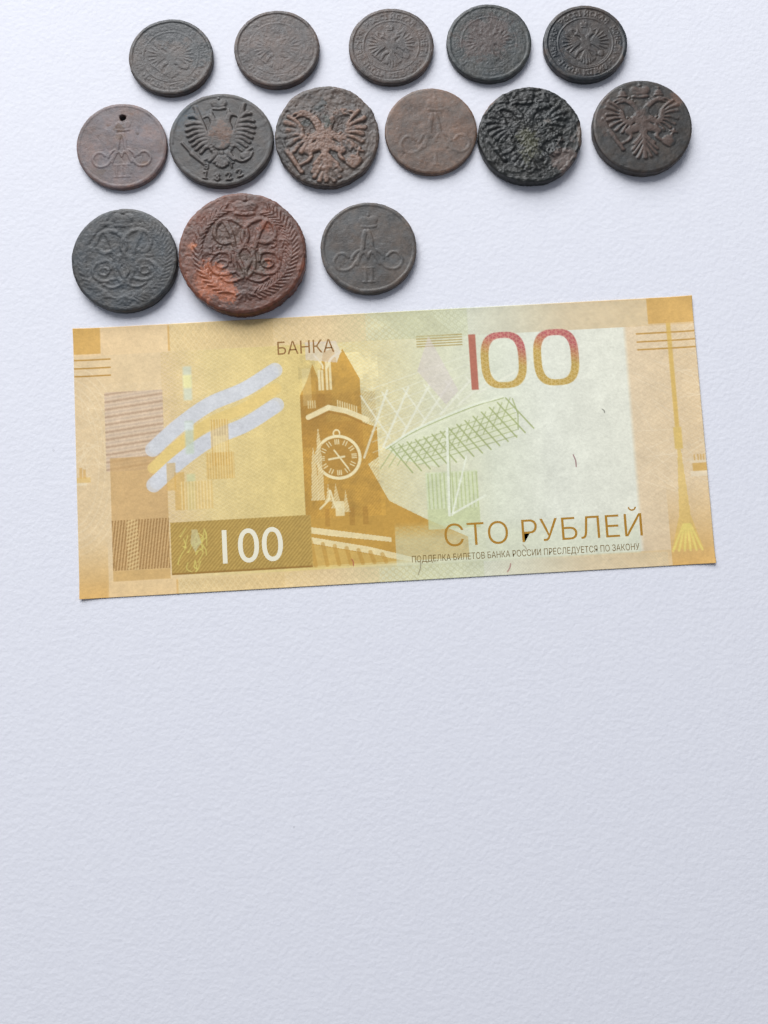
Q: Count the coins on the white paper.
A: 14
